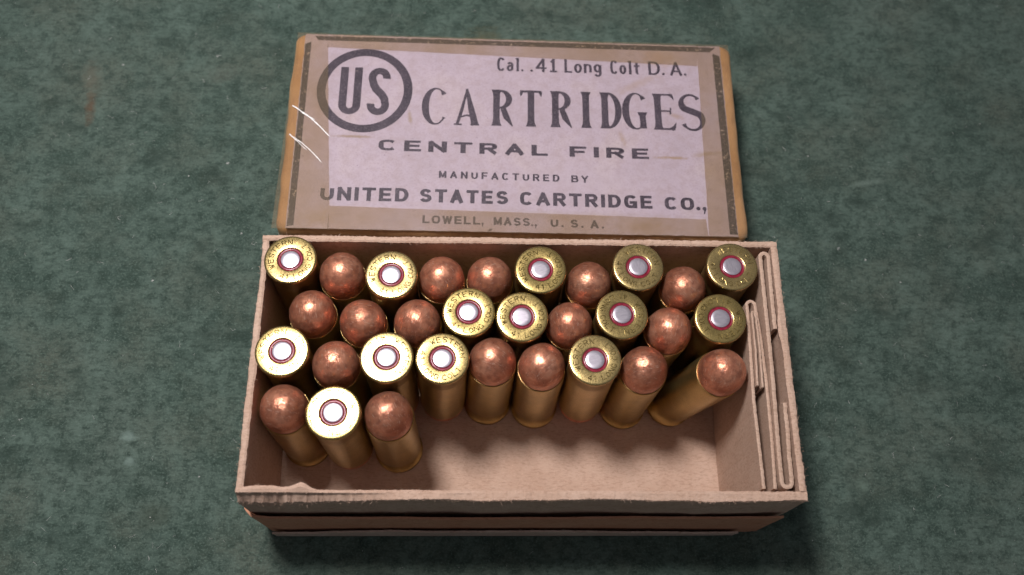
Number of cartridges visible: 31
